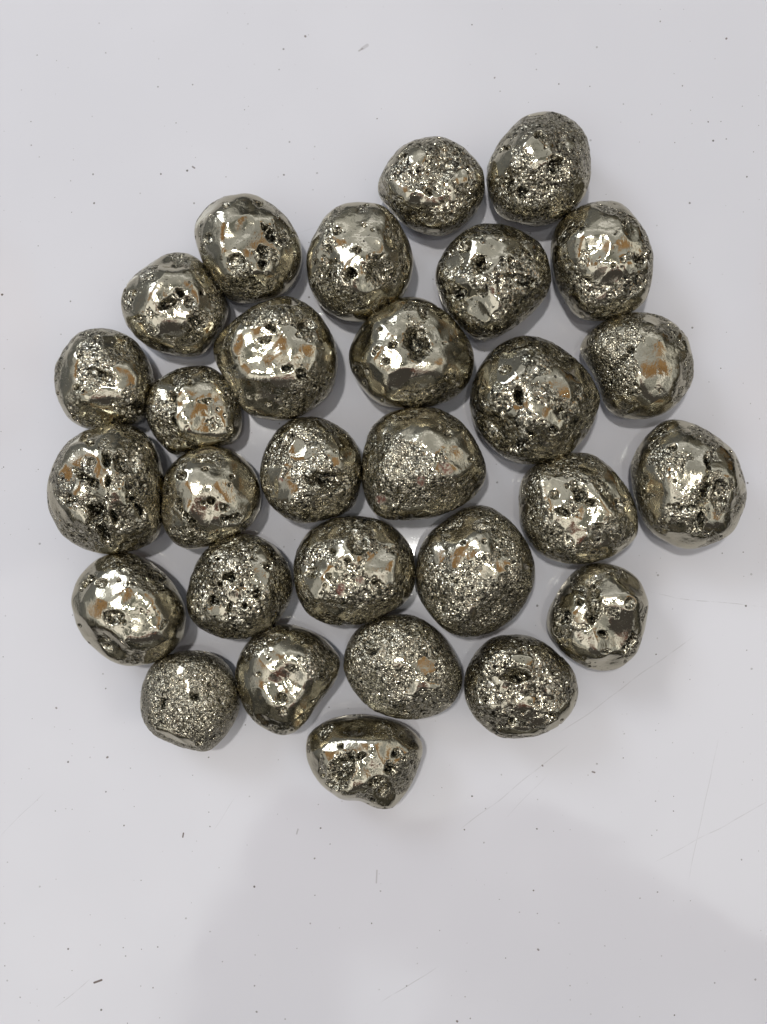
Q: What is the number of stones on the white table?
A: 29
